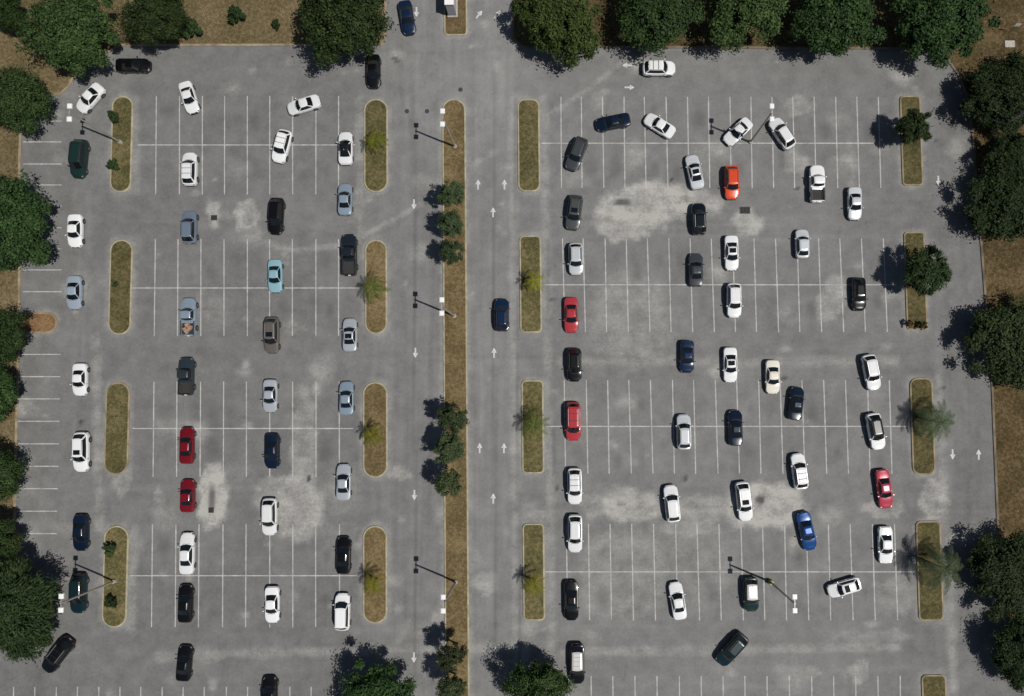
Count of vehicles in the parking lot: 84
